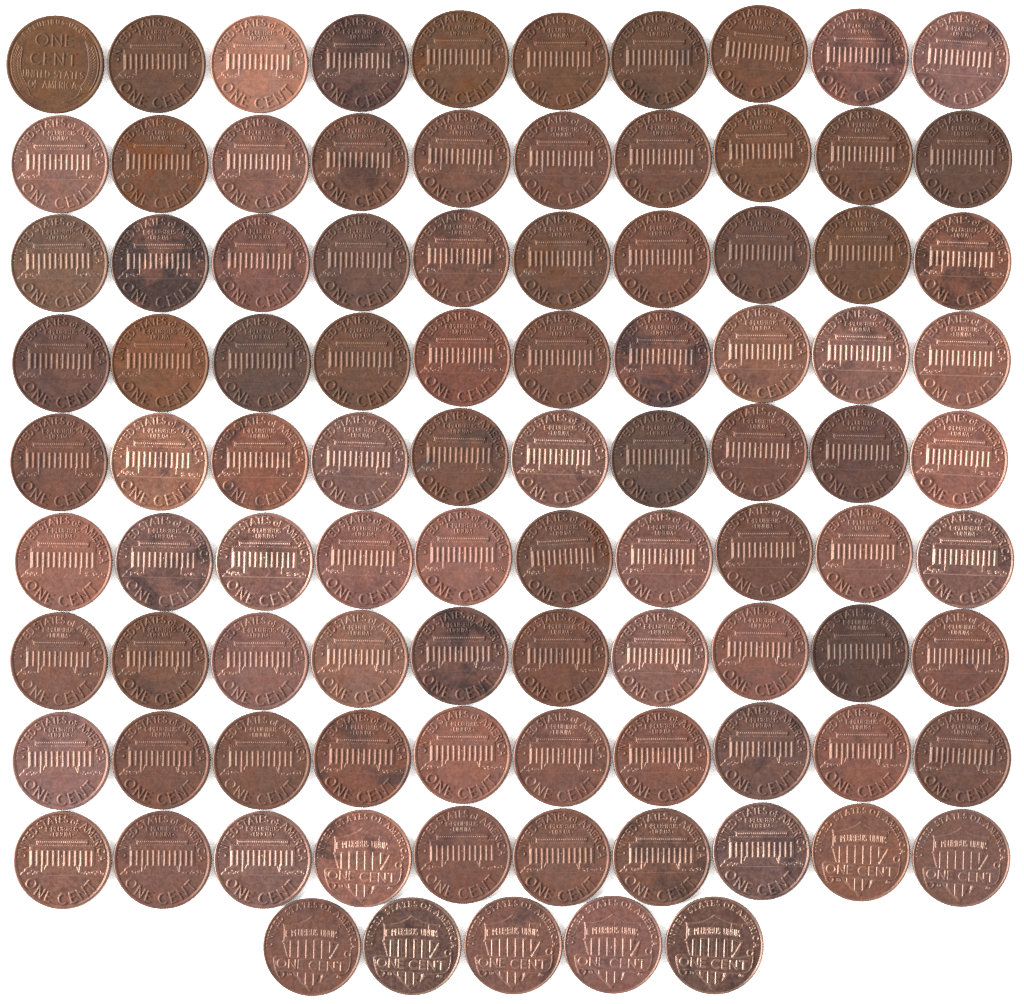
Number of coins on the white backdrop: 95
